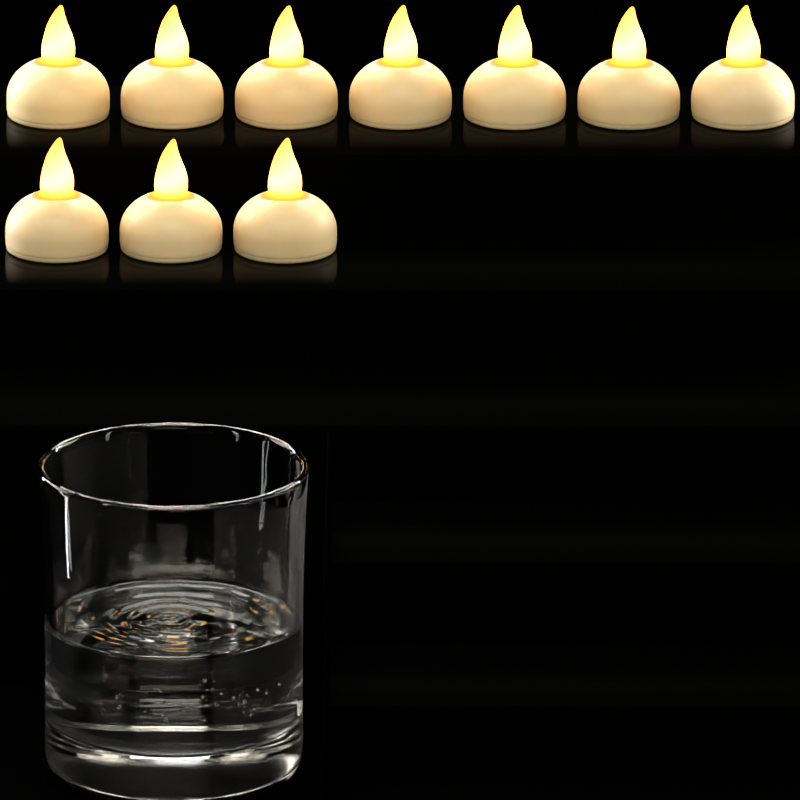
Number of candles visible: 10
